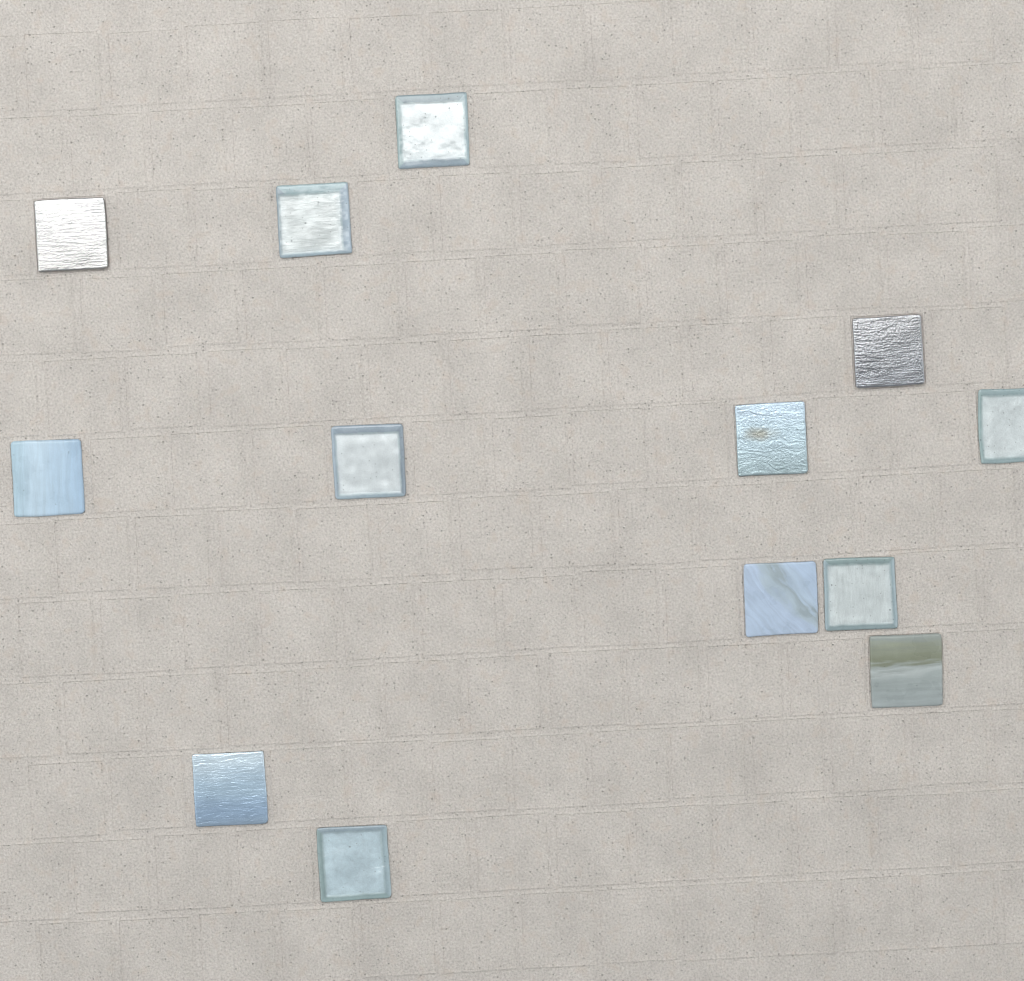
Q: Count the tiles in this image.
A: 13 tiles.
